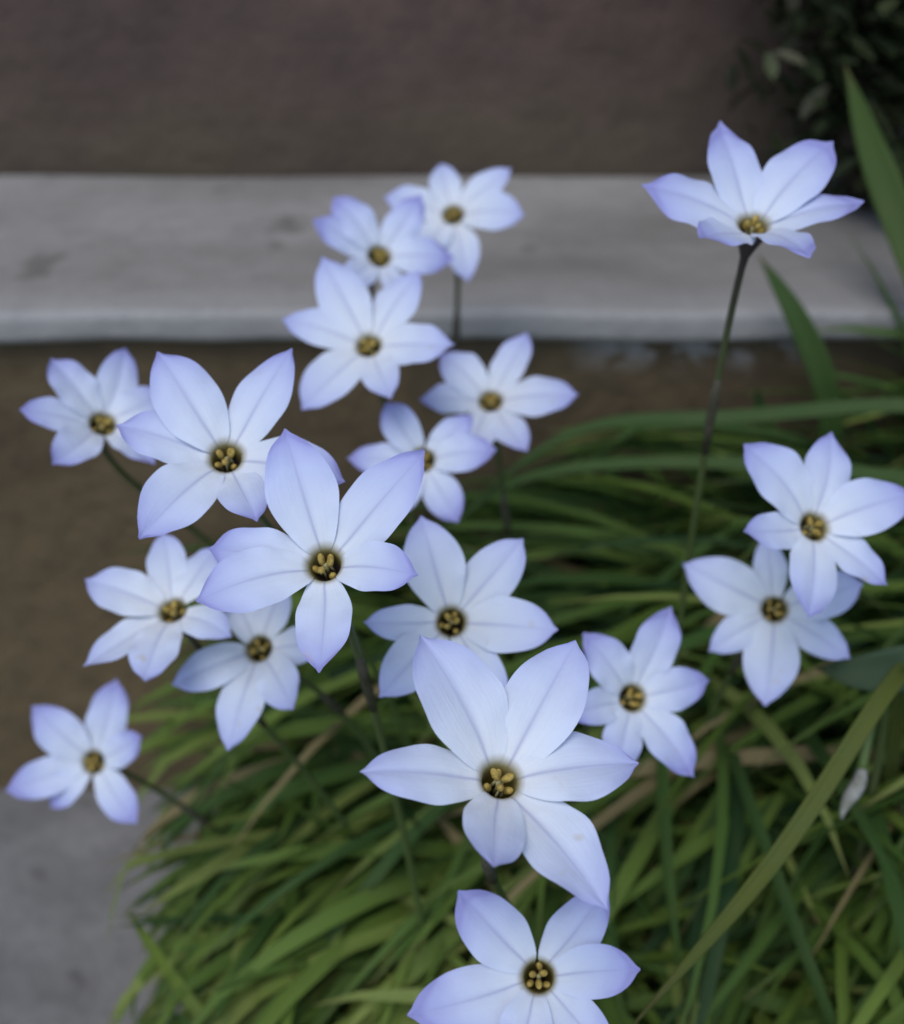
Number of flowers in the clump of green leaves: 18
